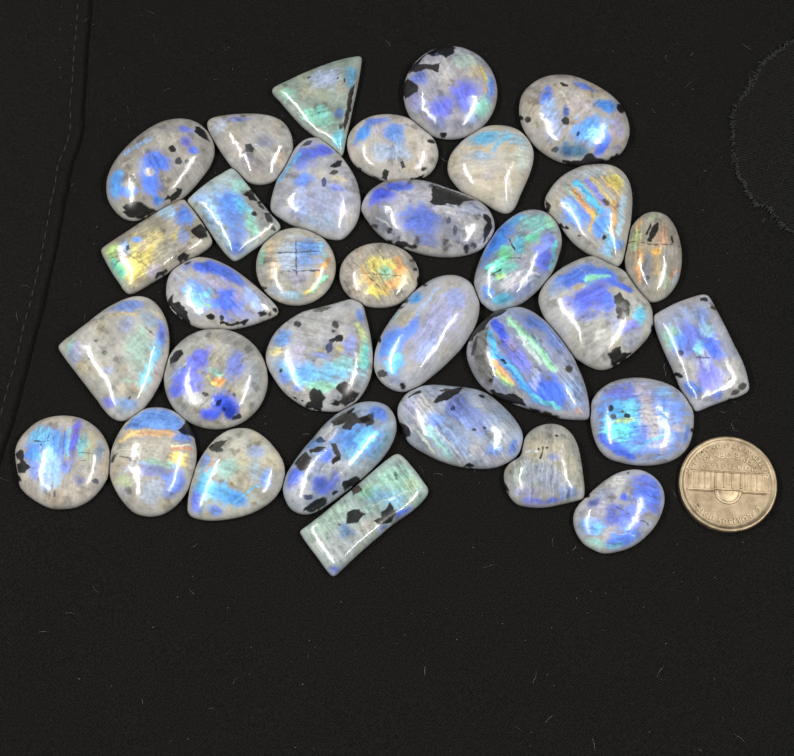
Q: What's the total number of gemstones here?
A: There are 33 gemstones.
